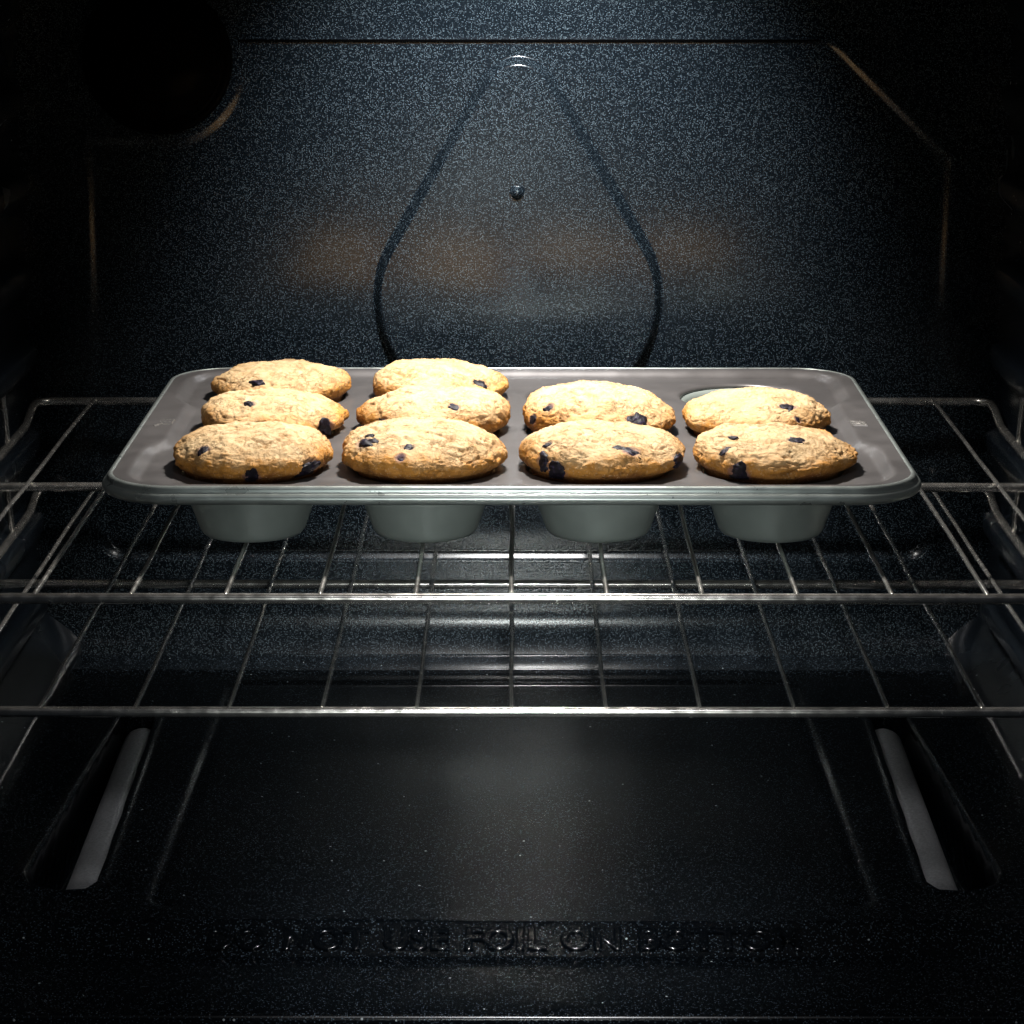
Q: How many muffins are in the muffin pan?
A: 10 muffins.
